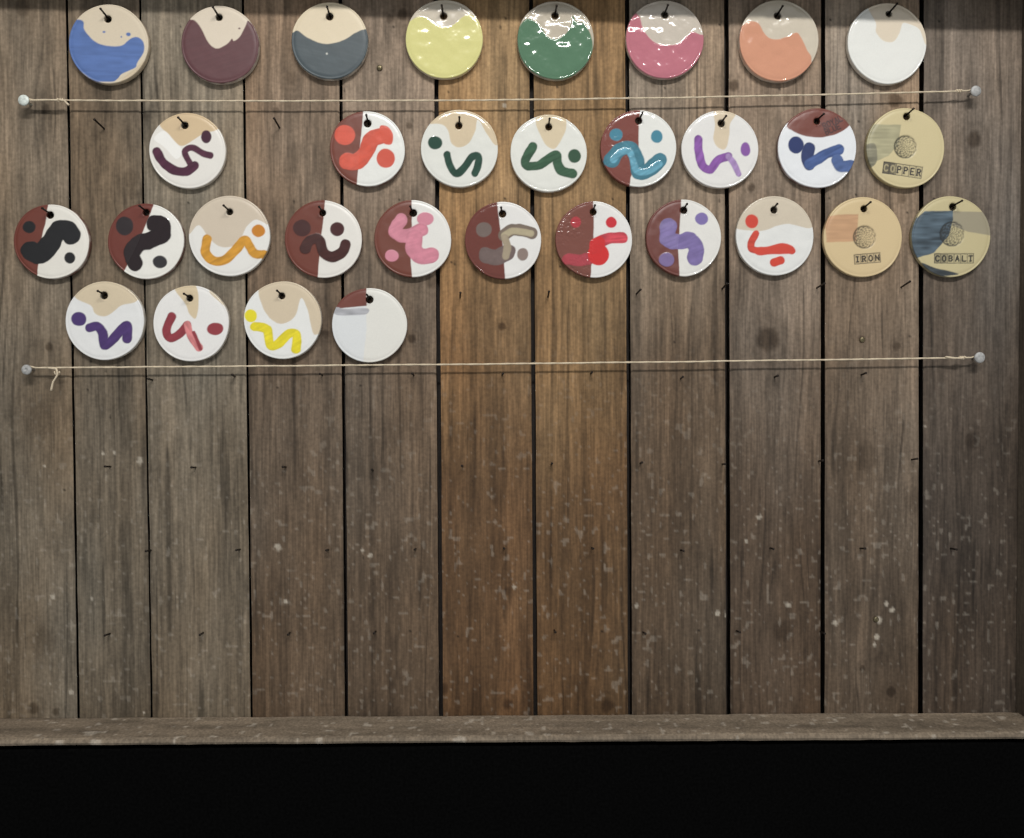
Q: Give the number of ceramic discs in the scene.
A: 31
